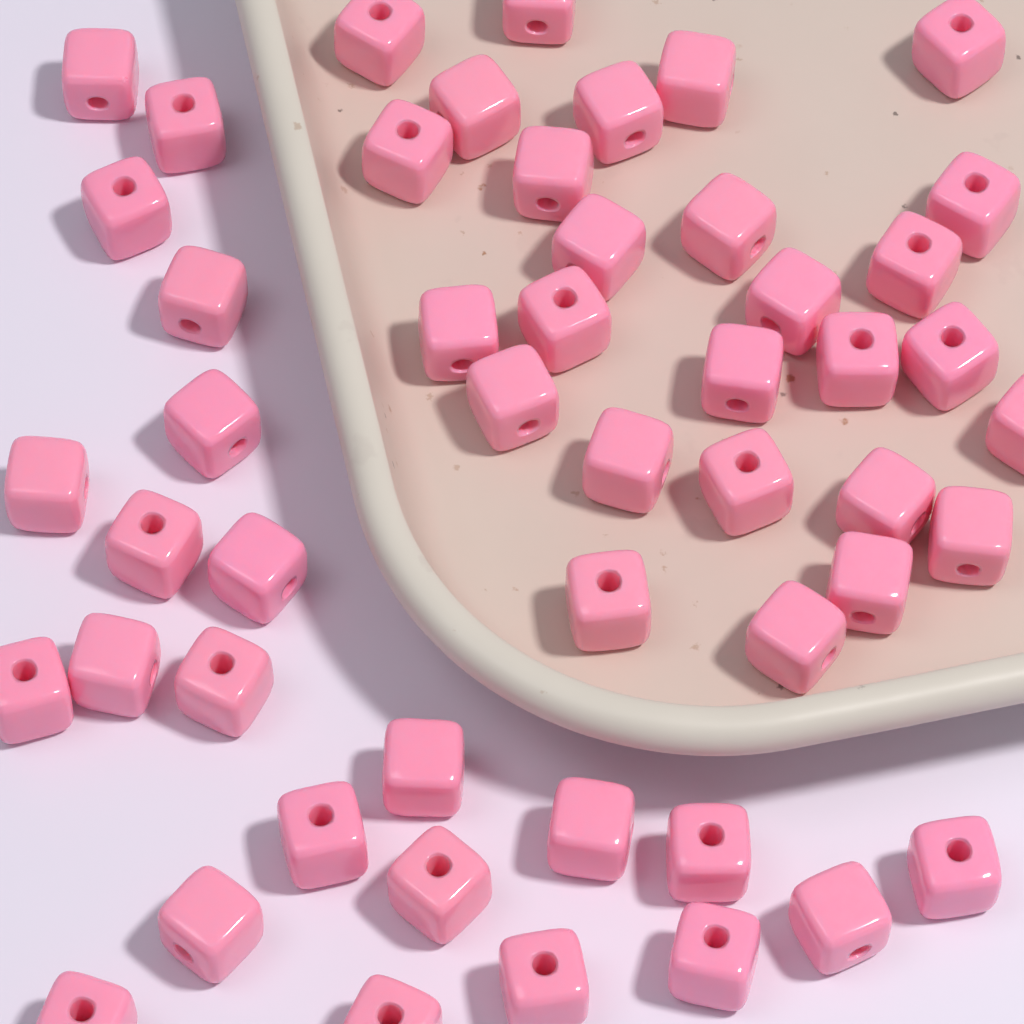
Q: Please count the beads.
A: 50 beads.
